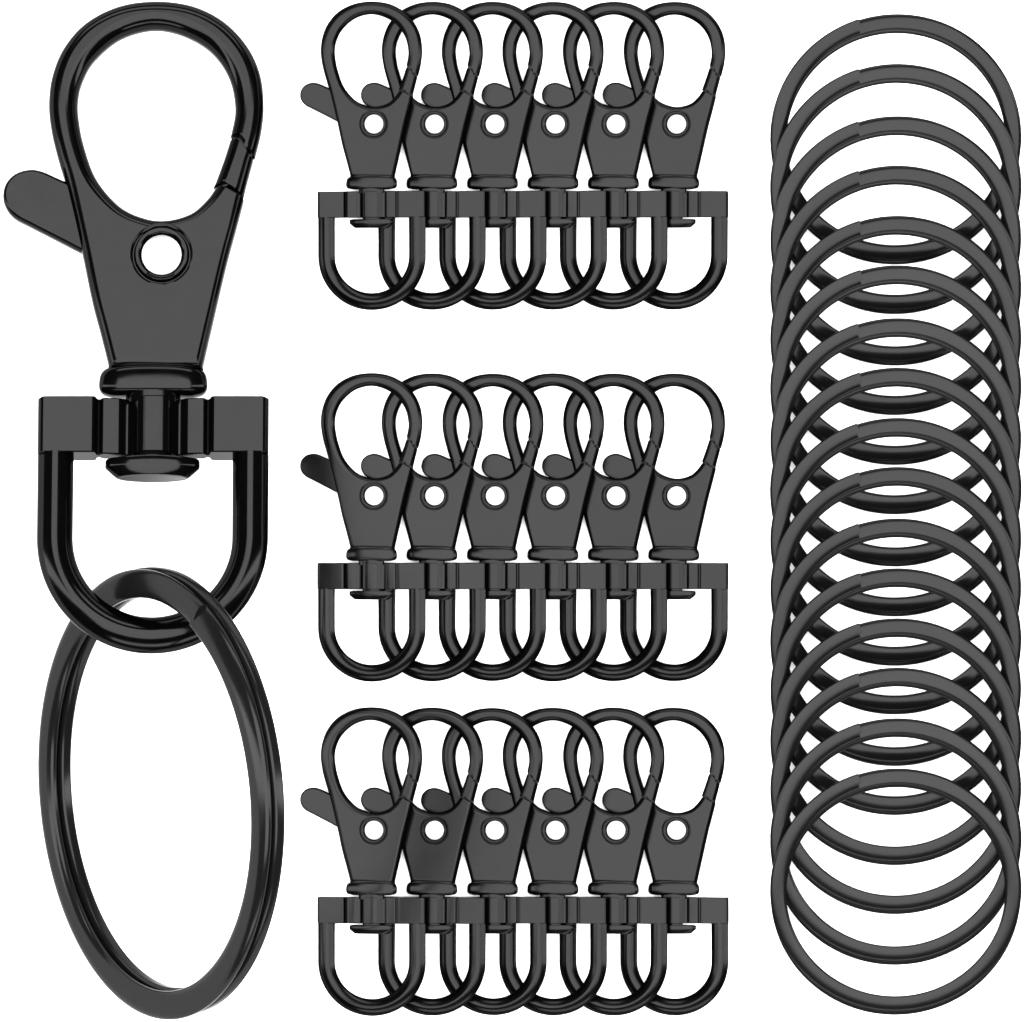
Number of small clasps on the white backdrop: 18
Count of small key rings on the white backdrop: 16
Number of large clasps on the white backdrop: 1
